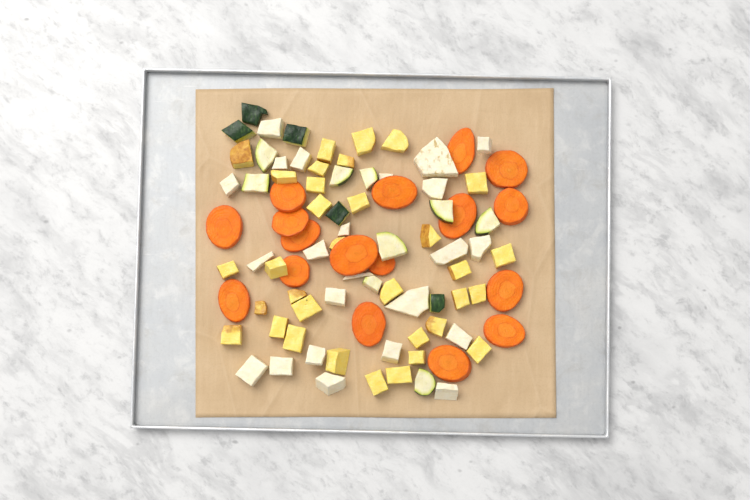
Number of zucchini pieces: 14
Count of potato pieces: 33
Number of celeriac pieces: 23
